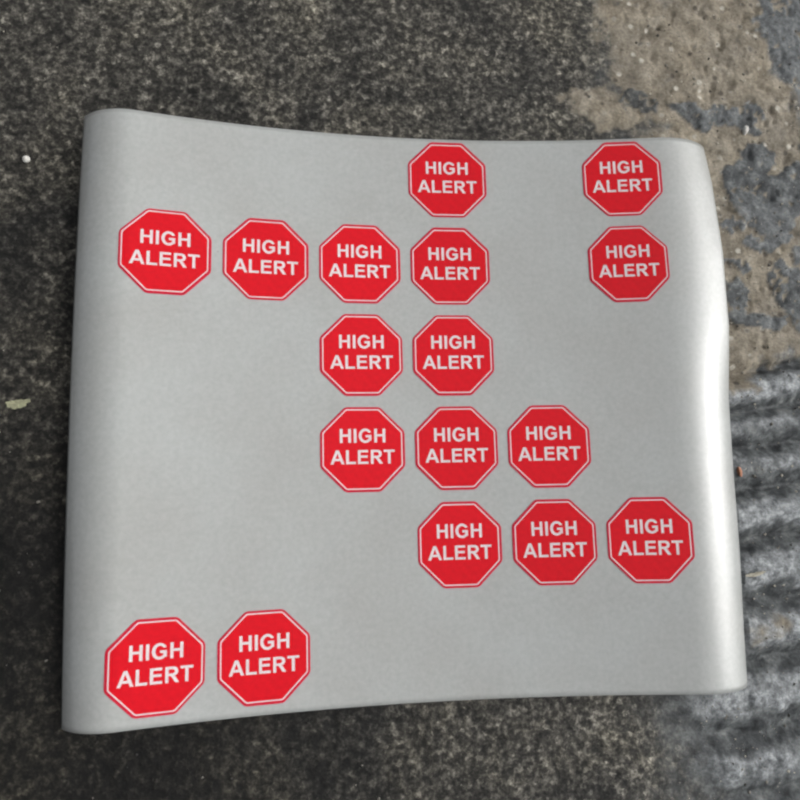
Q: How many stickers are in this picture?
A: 17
